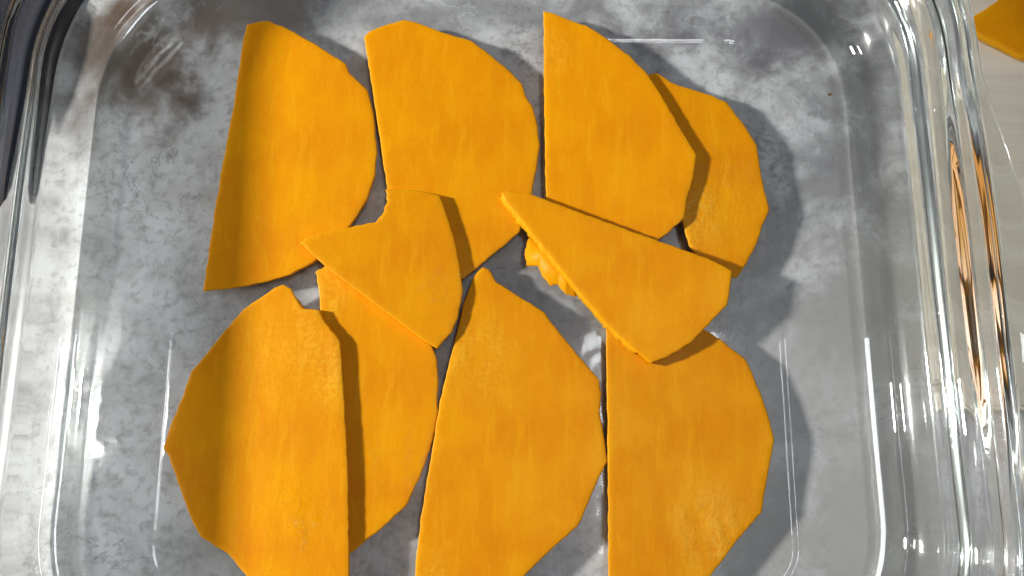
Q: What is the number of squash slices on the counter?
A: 11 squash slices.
